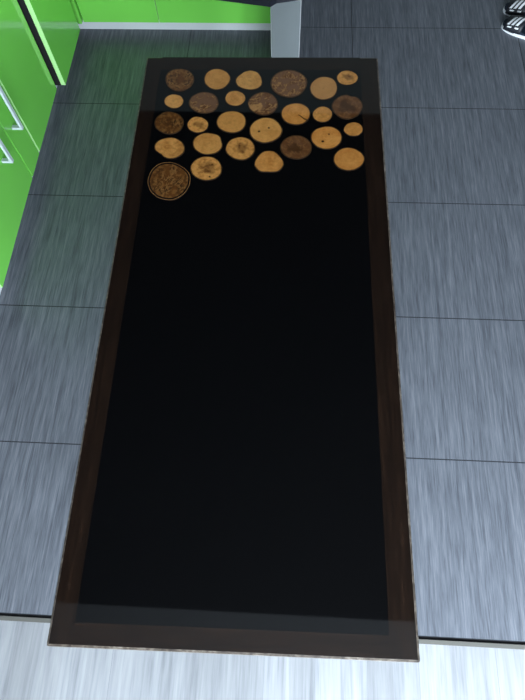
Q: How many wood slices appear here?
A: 27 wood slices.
